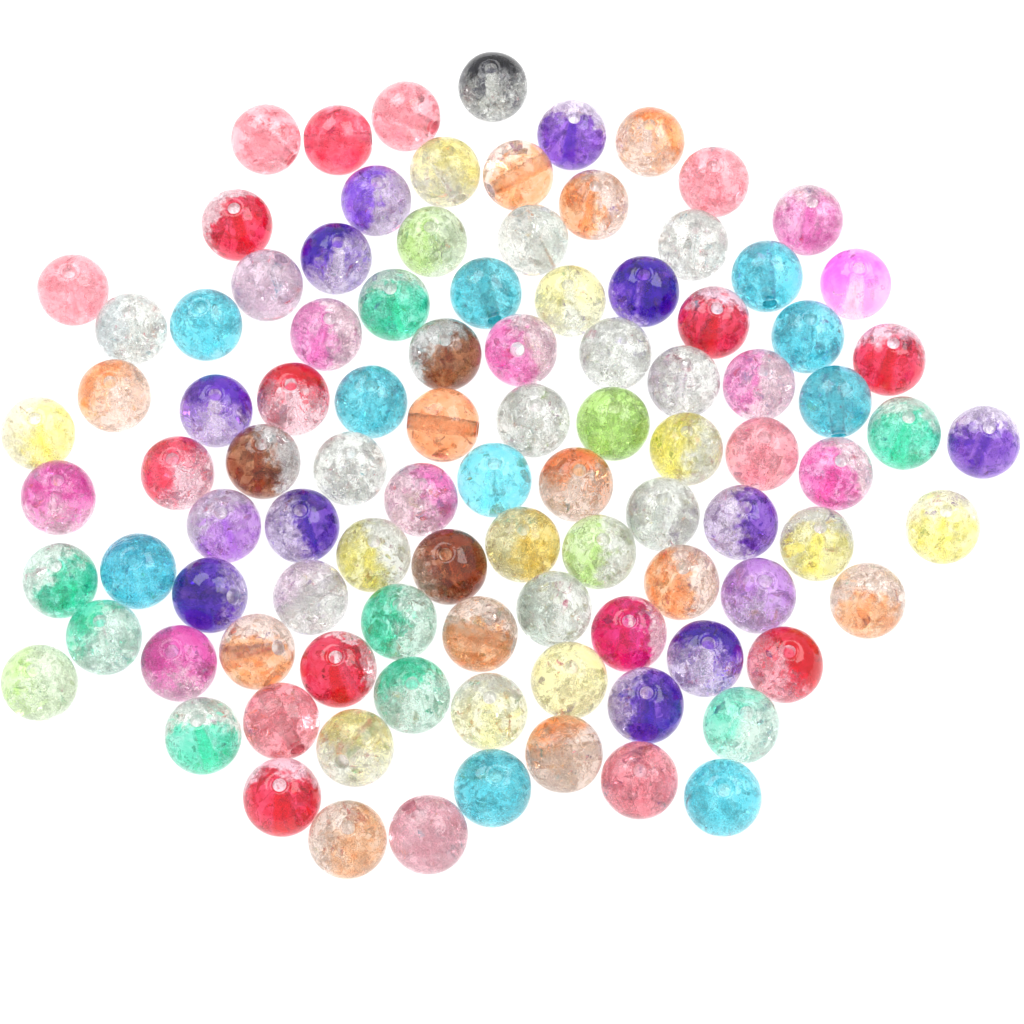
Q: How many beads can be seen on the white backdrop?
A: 100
